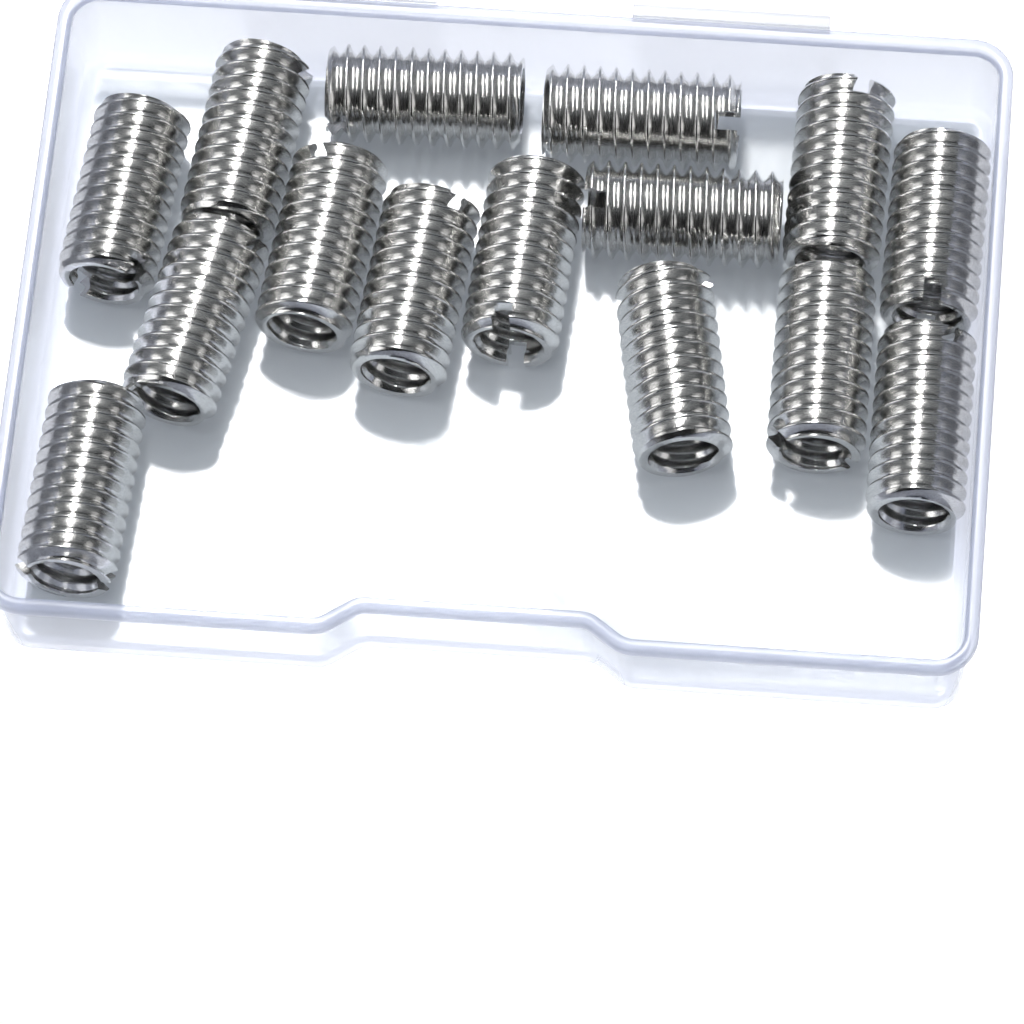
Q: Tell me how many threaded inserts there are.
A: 15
